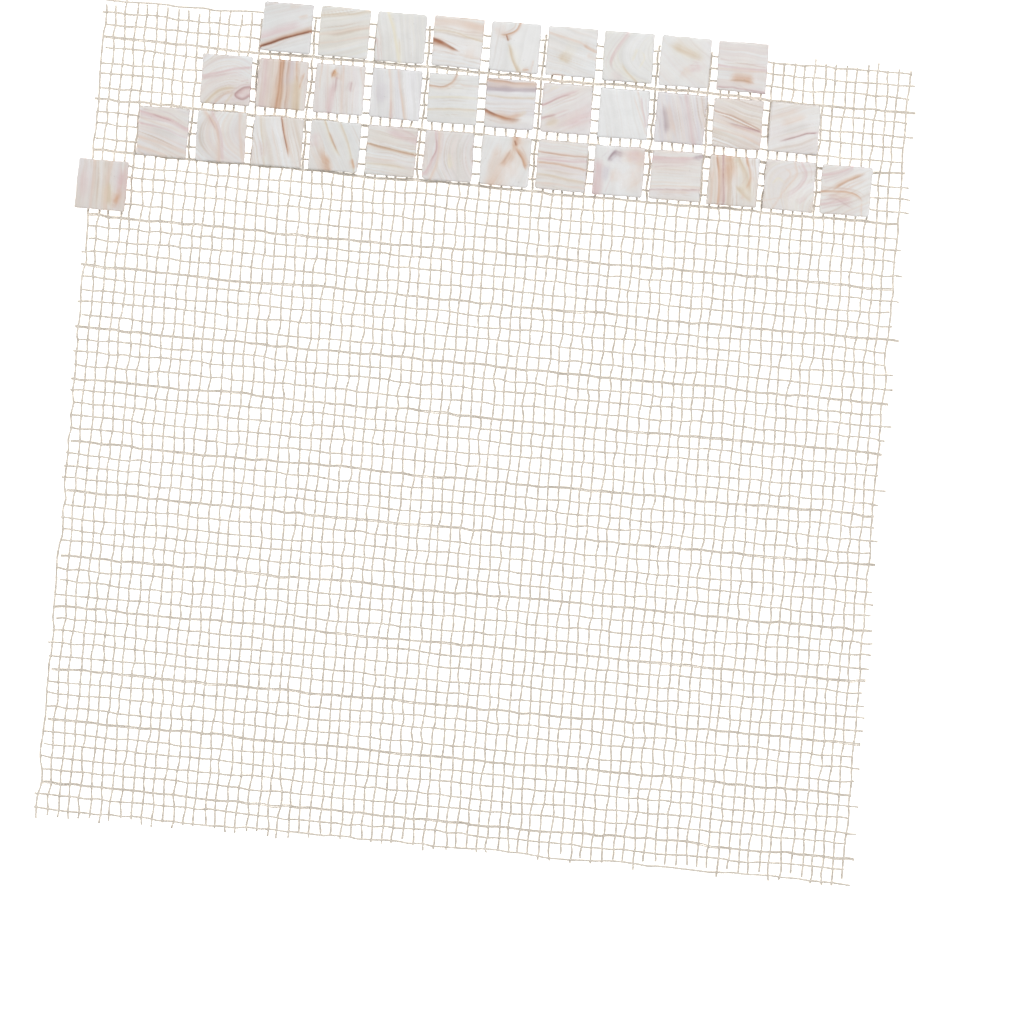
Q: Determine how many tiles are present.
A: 34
